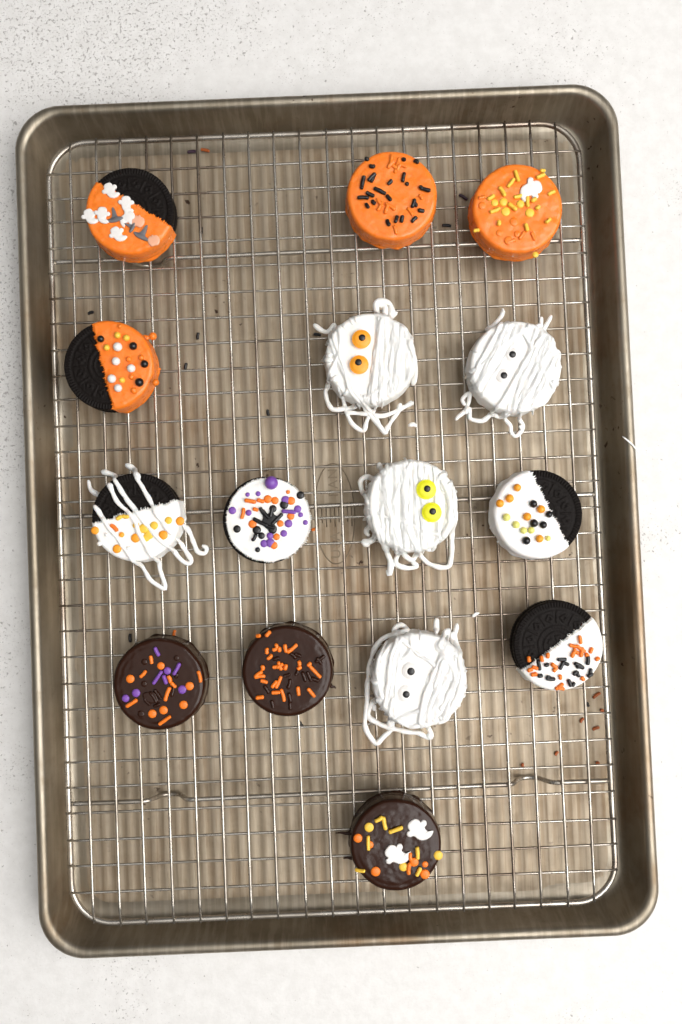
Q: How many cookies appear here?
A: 15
